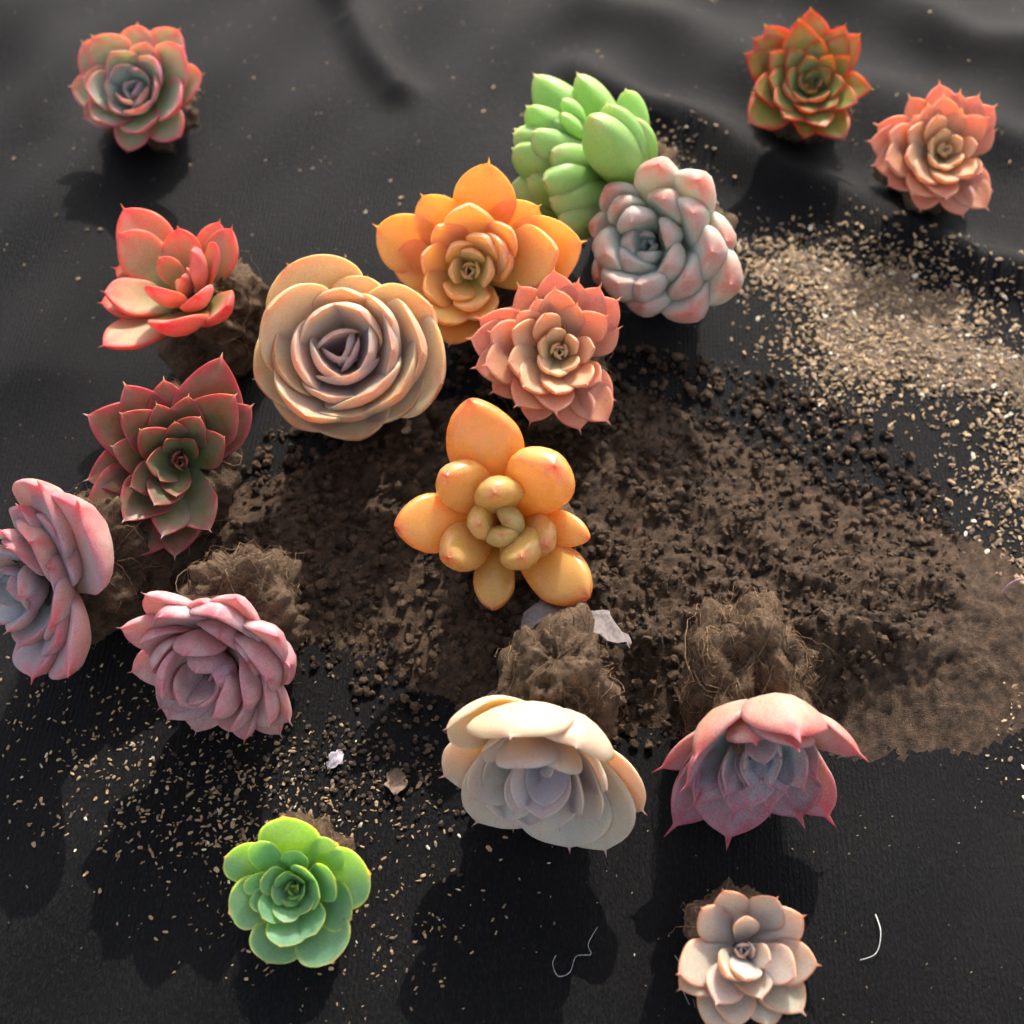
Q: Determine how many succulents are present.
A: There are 17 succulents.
